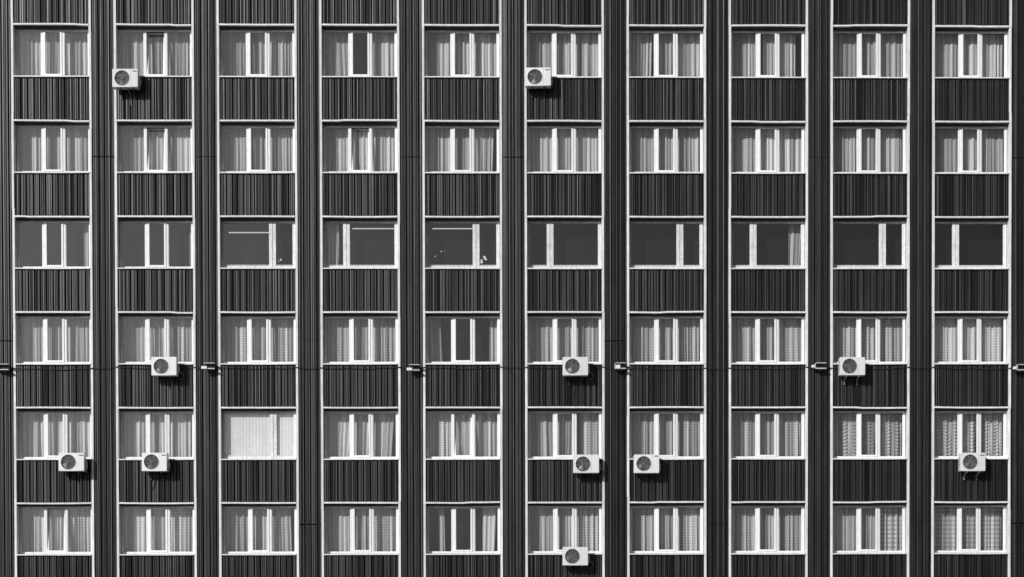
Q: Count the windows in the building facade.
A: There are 60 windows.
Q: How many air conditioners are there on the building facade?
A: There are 11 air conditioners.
